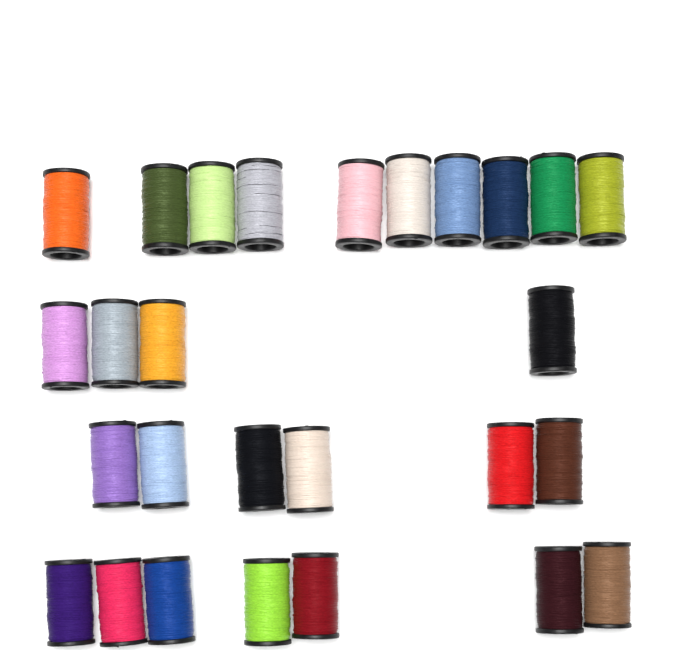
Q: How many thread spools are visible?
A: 27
